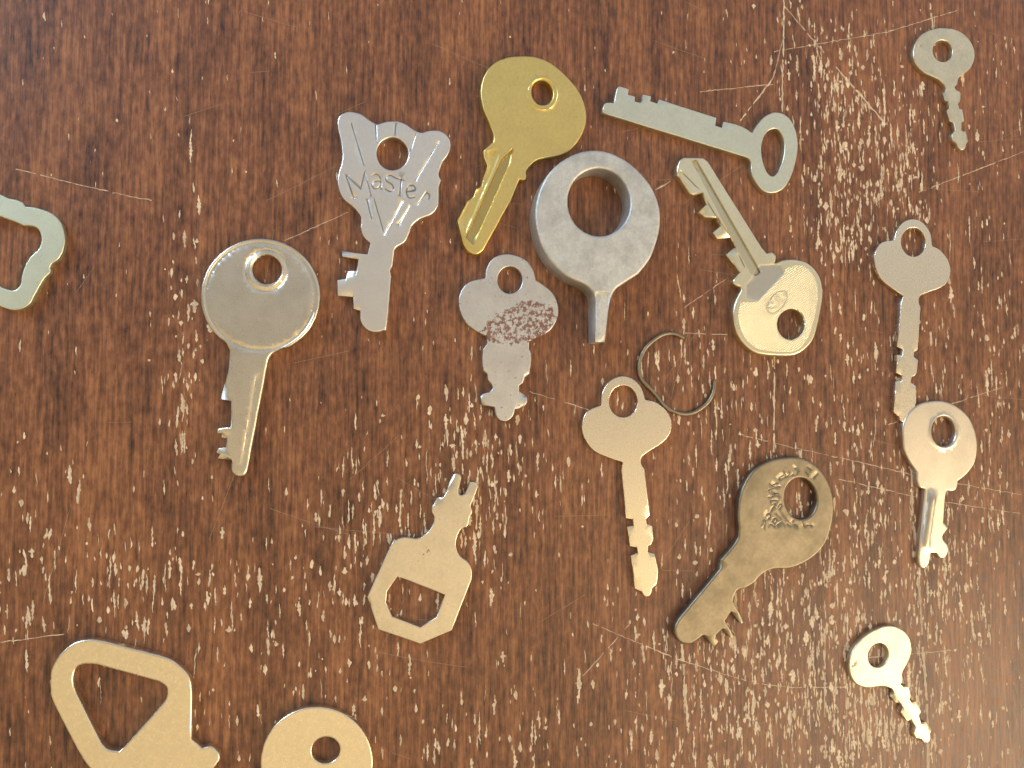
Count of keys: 17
